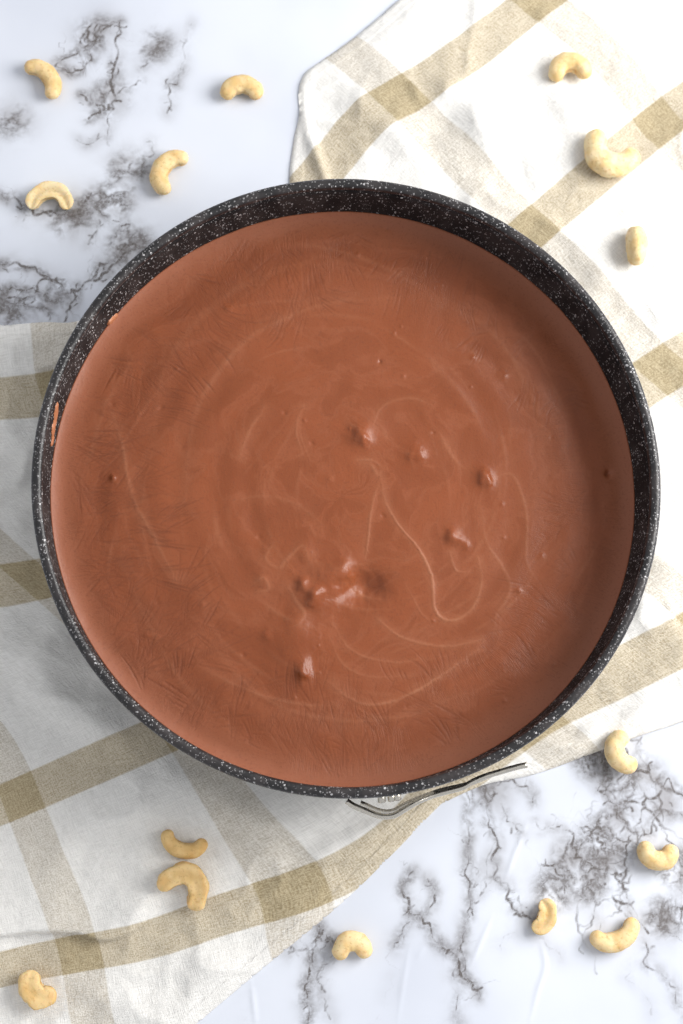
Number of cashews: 15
